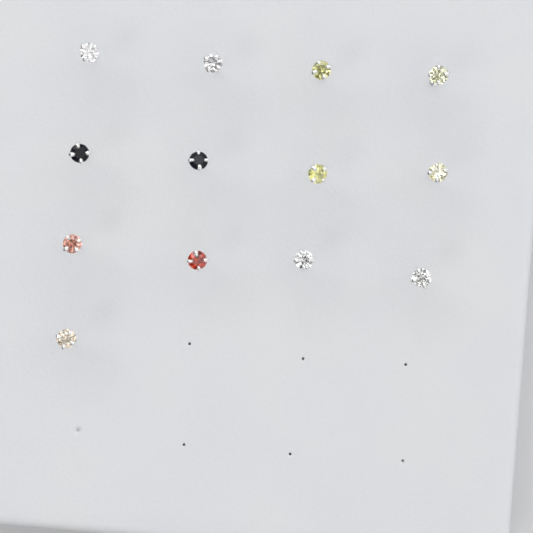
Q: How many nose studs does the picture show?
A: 13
